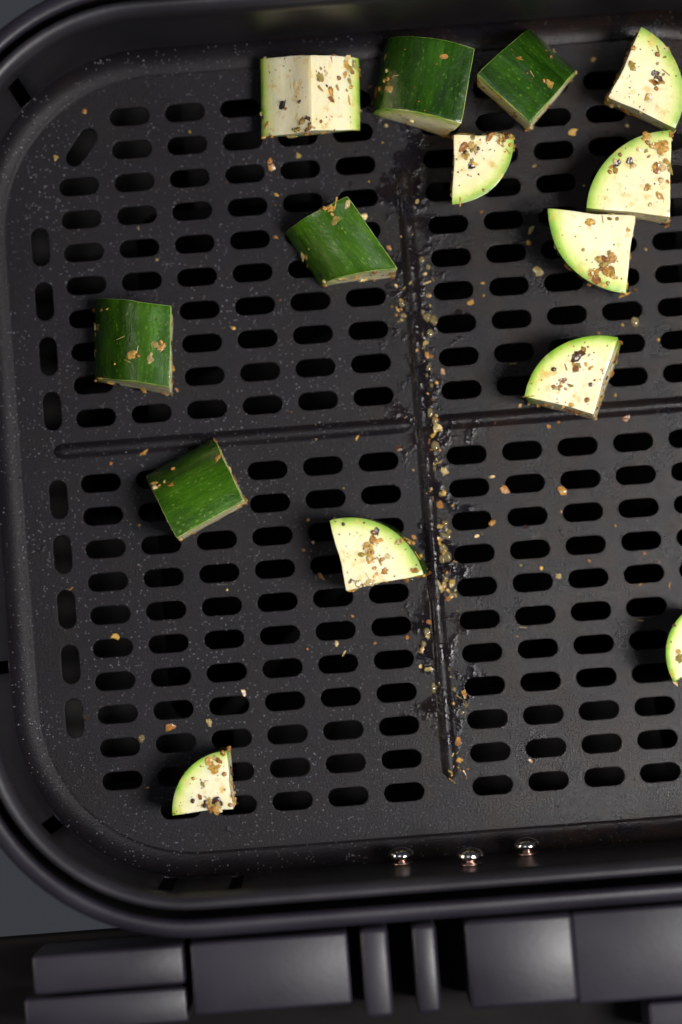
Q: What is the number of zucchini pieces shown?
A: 14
